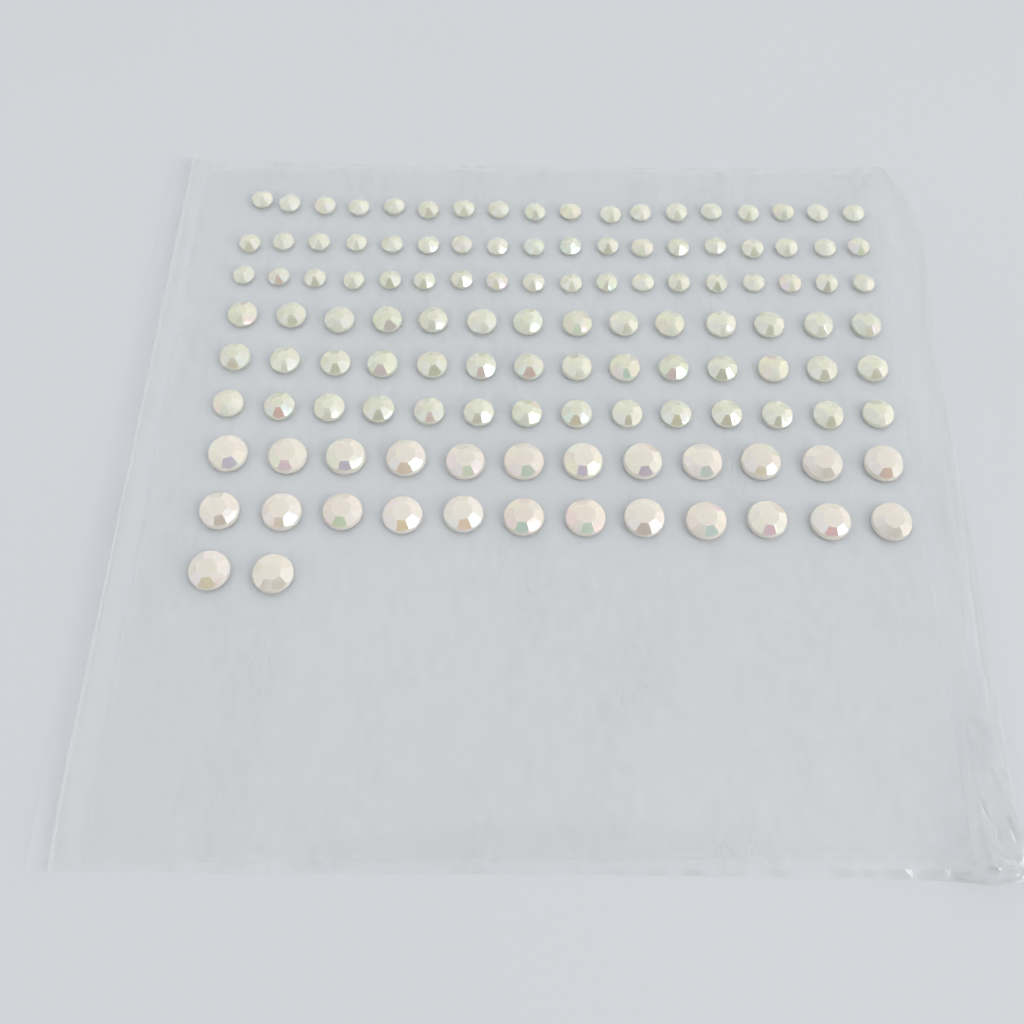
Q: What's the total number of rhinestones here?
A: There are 122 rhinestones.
